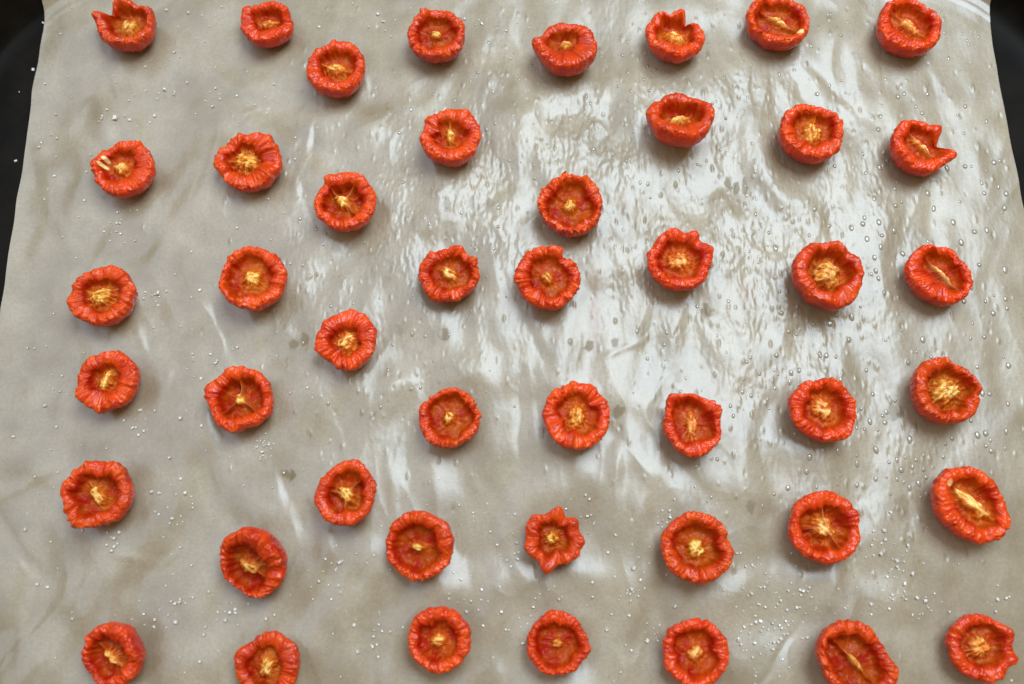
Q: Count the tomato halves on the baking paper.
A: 46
